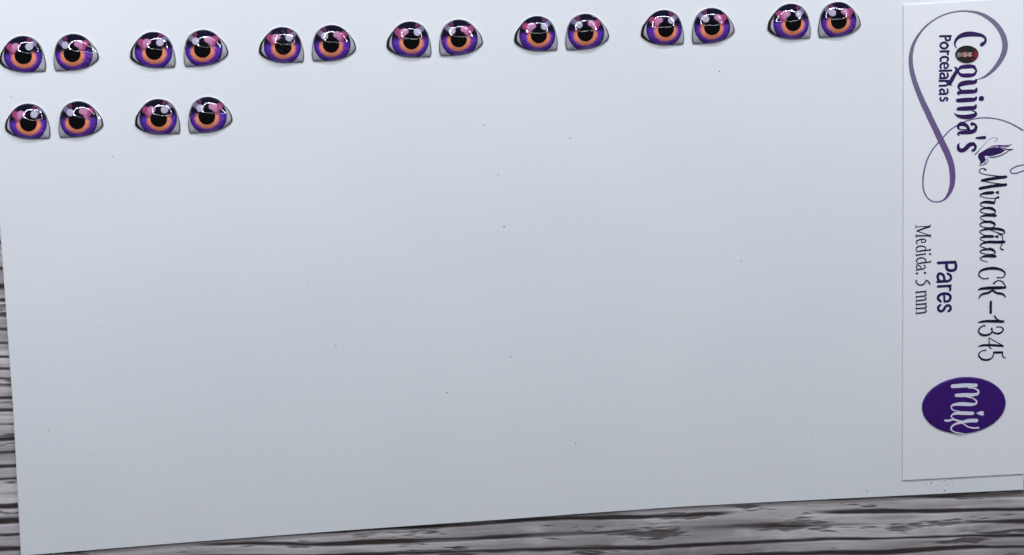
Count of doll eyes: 18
